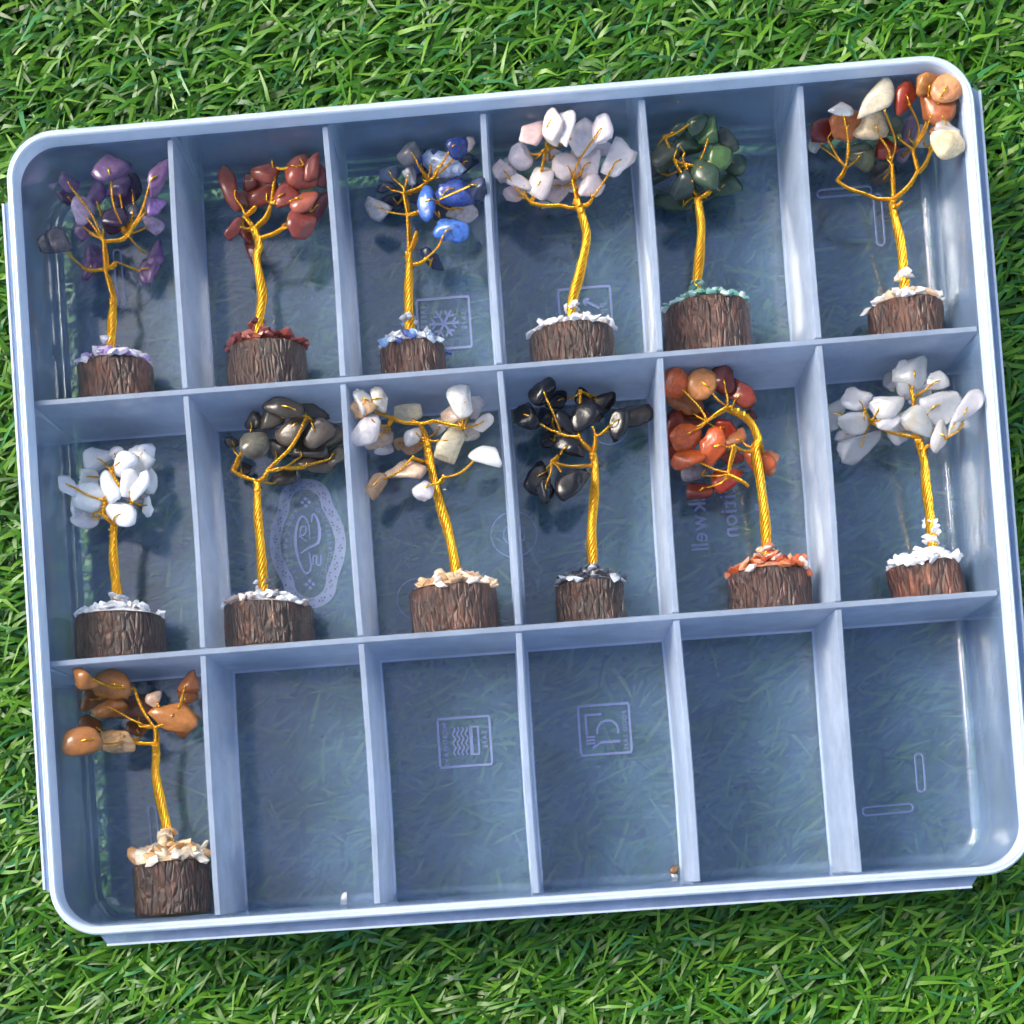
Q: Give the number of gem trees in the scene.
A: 13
